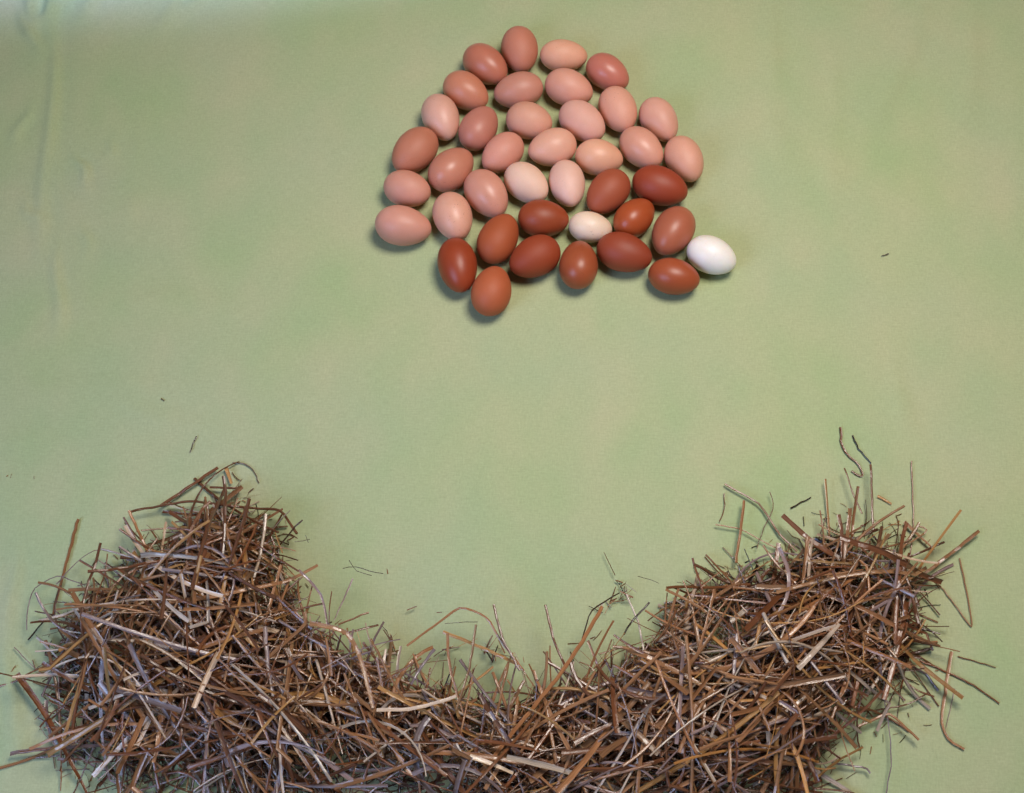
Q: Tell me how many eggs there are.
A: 40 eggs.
